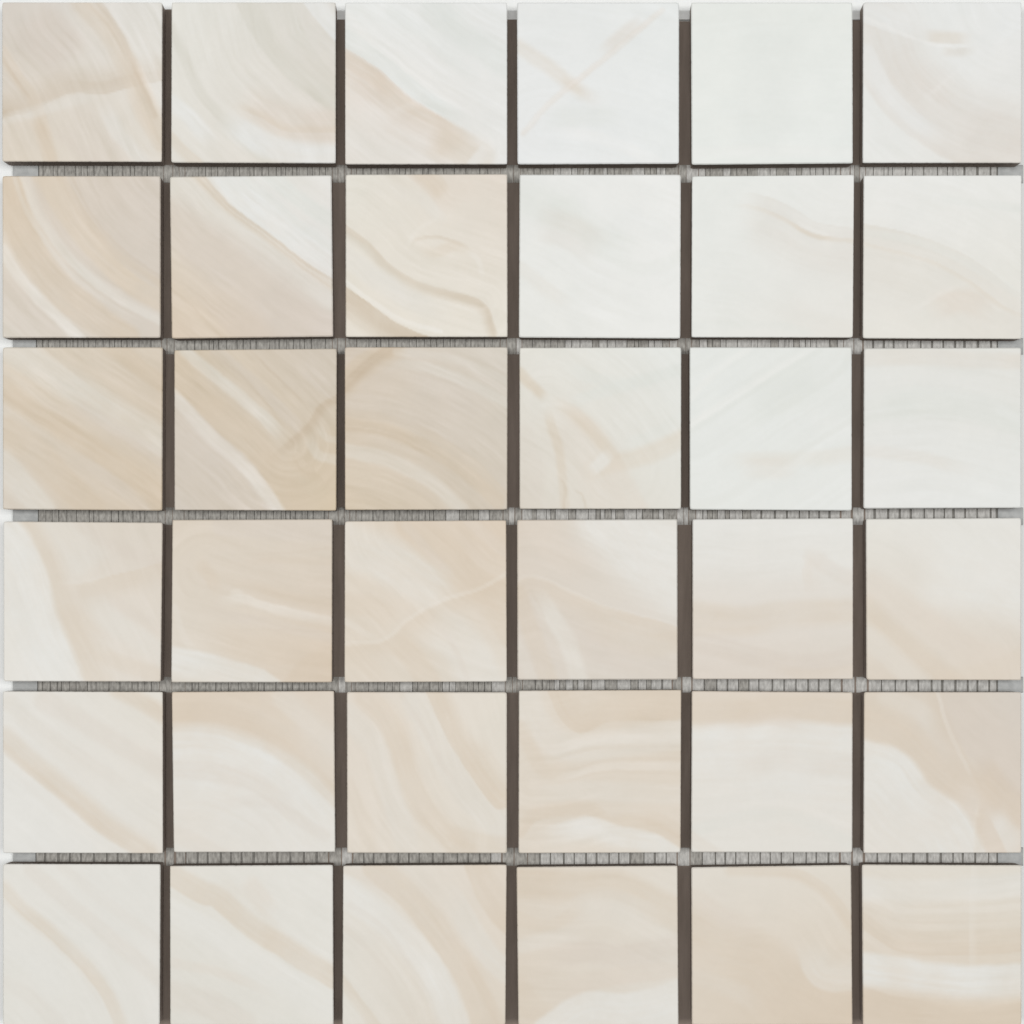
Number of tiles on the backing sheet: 36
